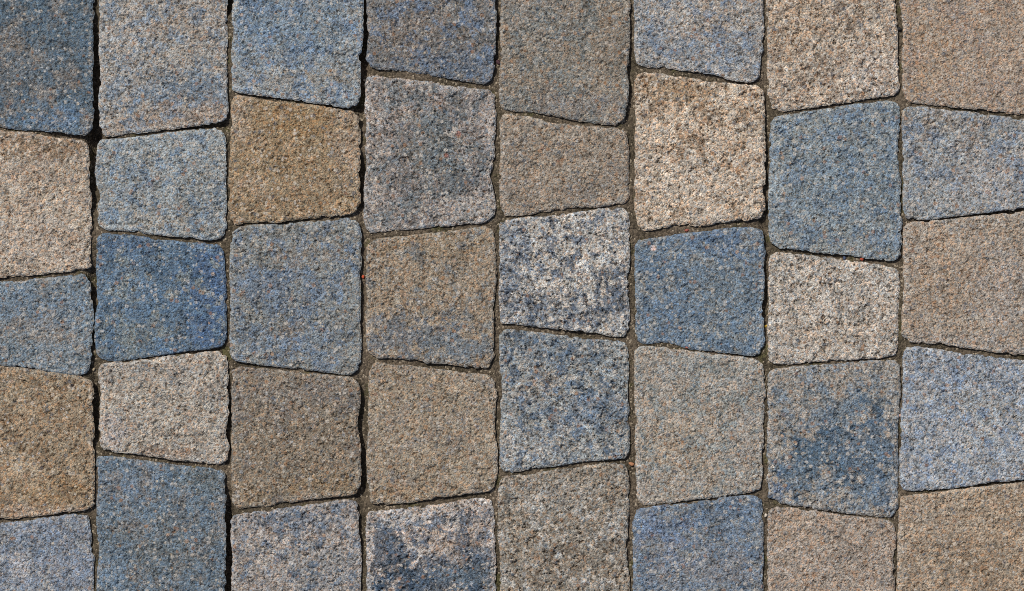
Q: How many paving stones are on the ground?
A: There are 40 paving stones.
